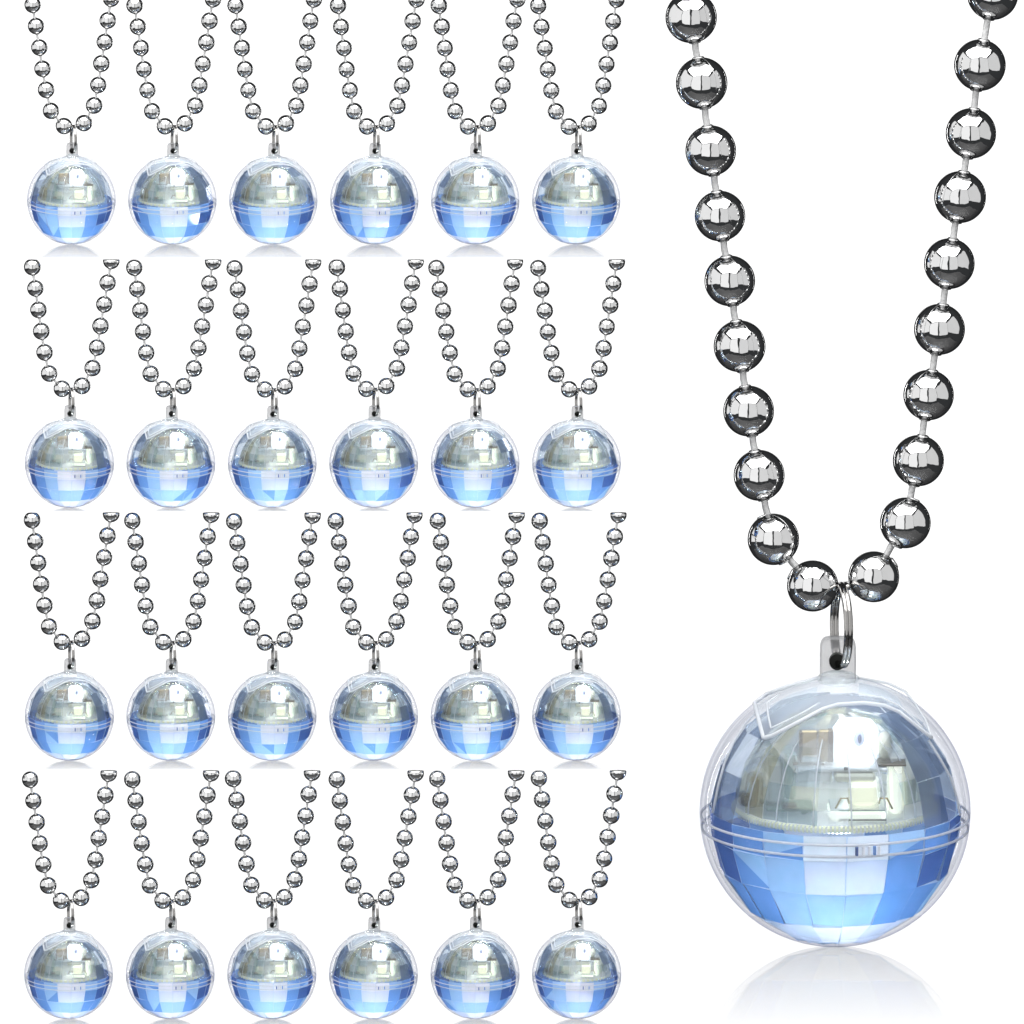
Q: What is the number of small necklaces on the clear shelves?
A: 24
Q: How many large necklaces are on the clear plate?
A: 1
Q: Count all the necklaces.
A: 25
